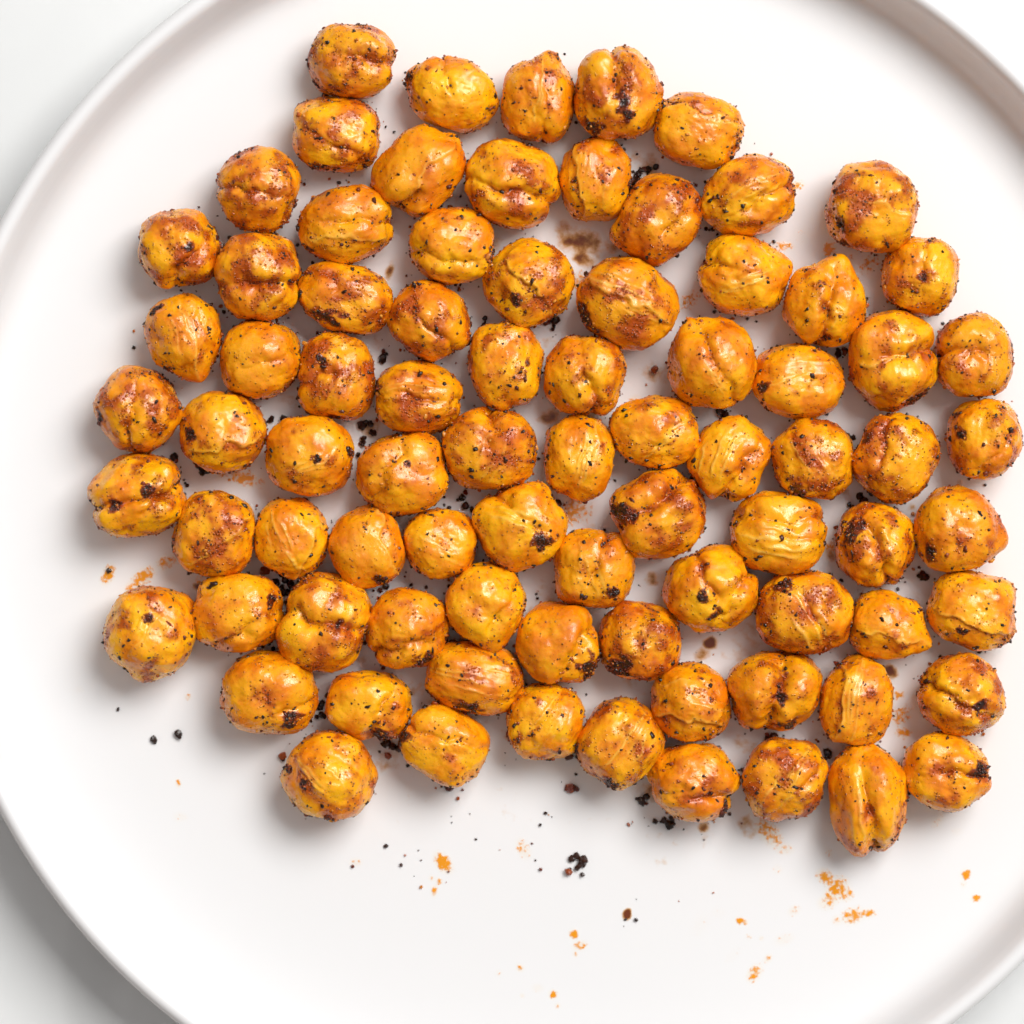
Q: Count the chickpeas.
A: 82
